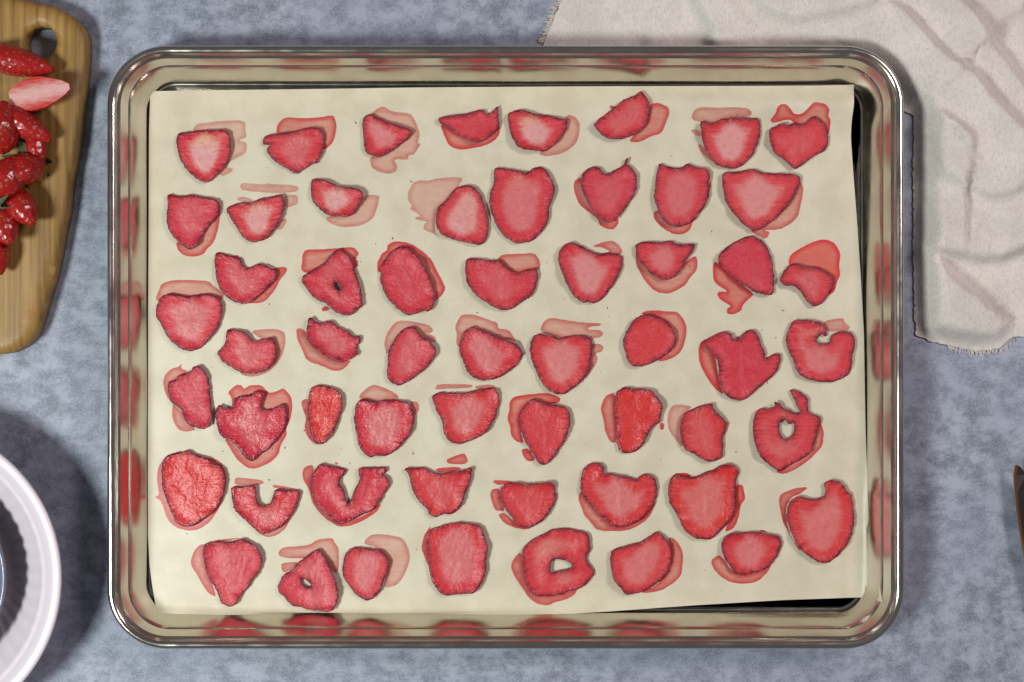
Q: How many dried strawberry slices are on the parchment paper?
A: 57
